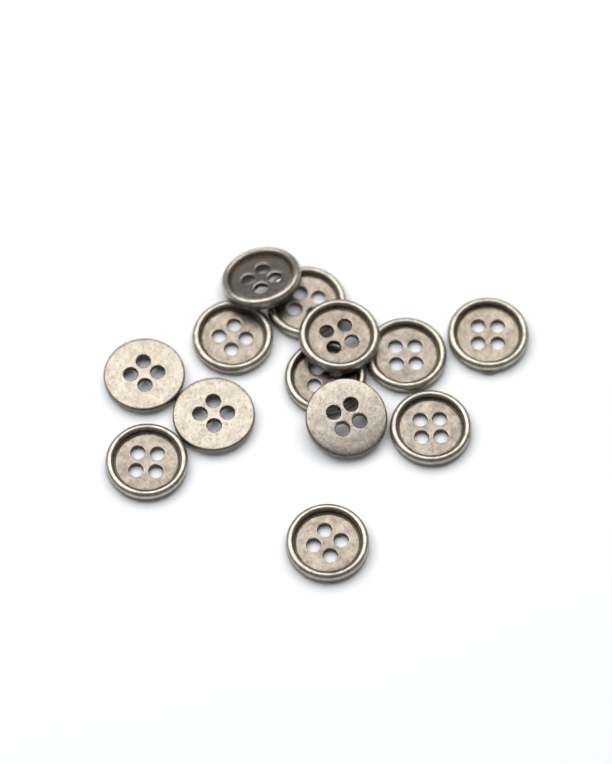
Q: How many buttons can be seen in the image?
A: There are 13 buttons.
